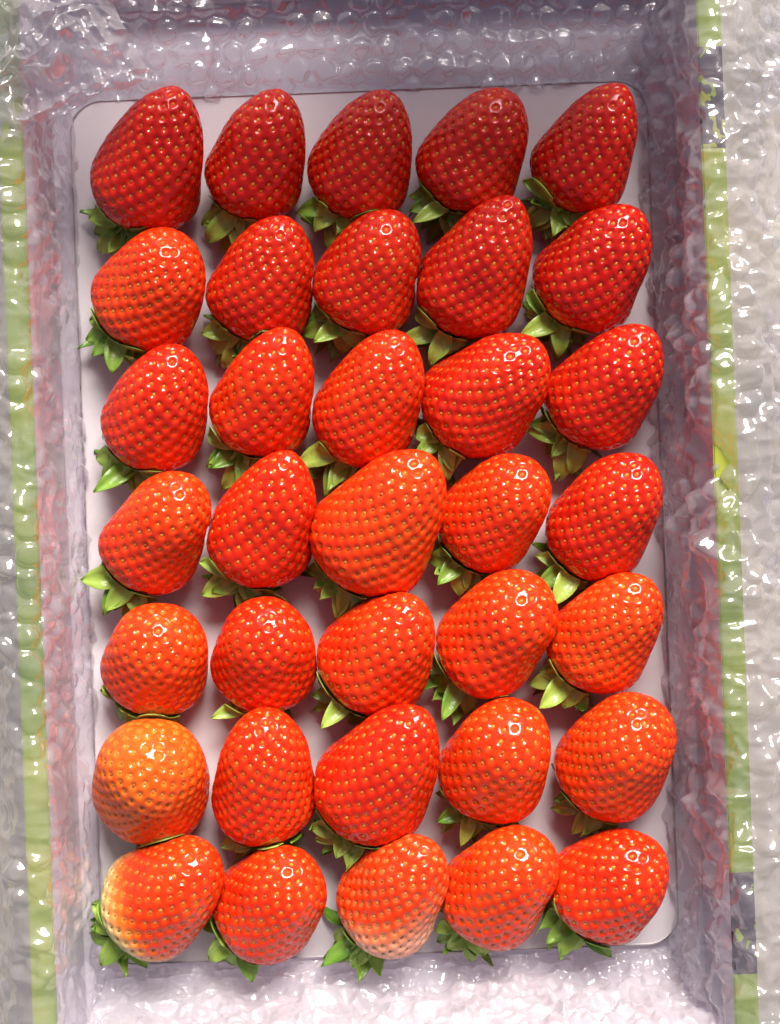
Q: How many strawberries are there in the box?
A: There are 35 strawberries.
